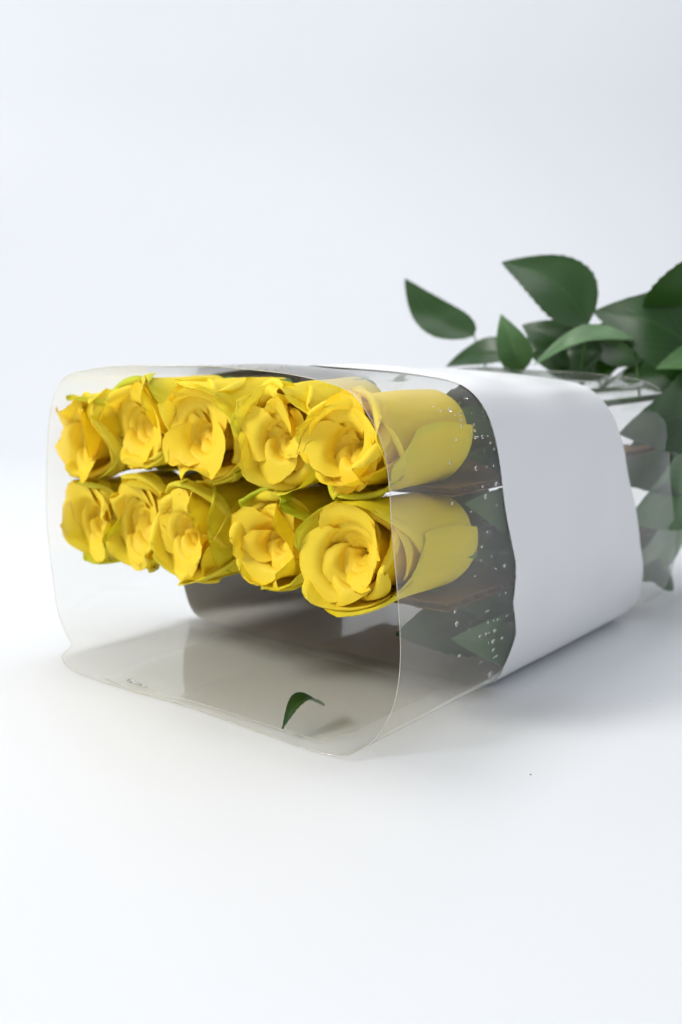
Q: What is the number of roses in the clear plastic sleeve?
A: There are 10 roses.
